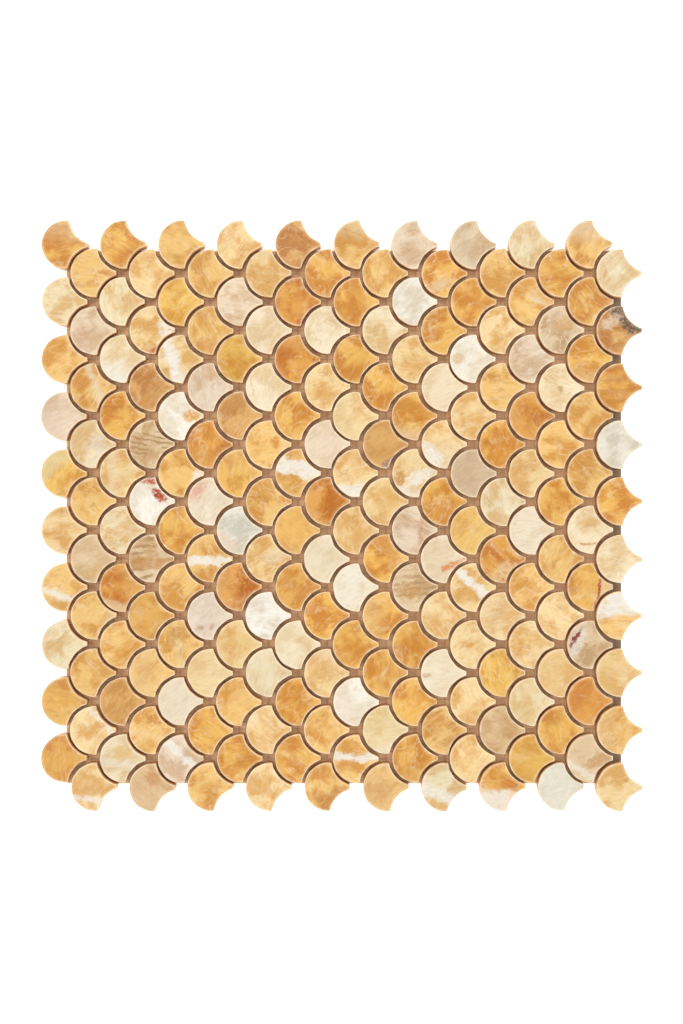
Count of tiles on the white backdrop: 200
